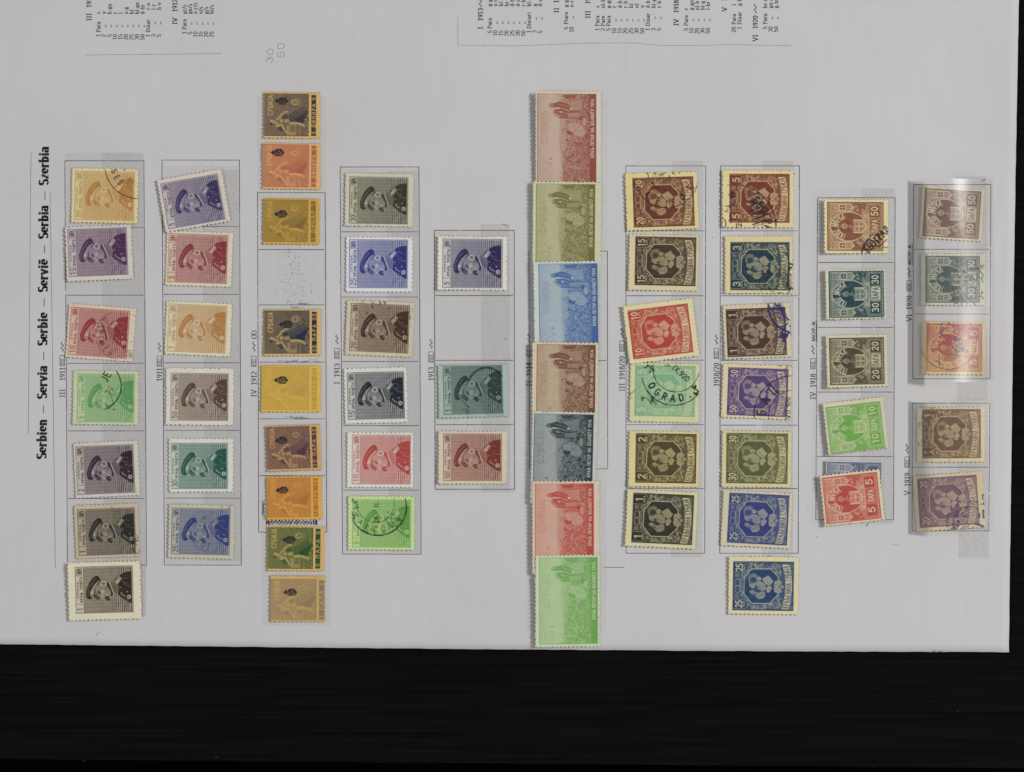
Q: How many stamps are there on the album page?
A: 62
